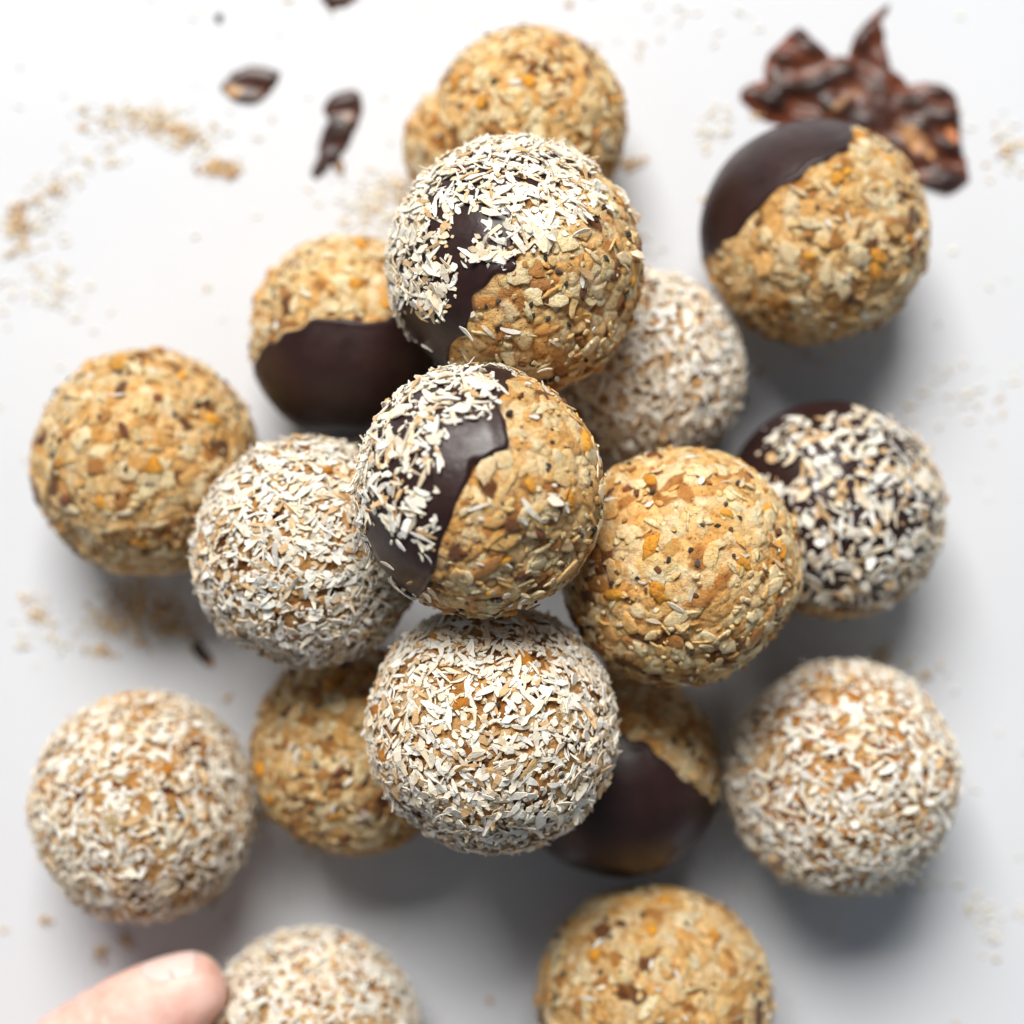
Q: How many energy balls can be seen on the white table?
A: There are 17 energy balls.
